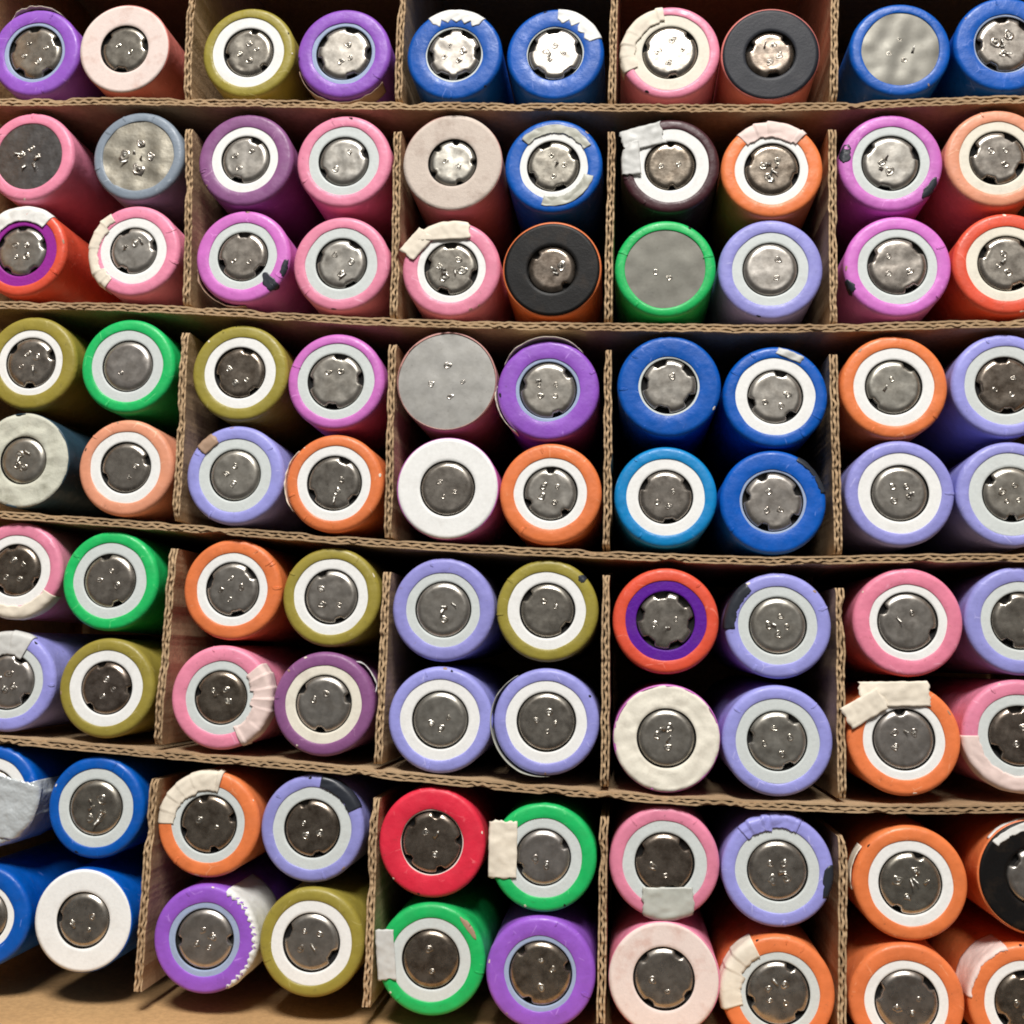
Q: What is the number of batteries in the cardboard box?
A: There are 90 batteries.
